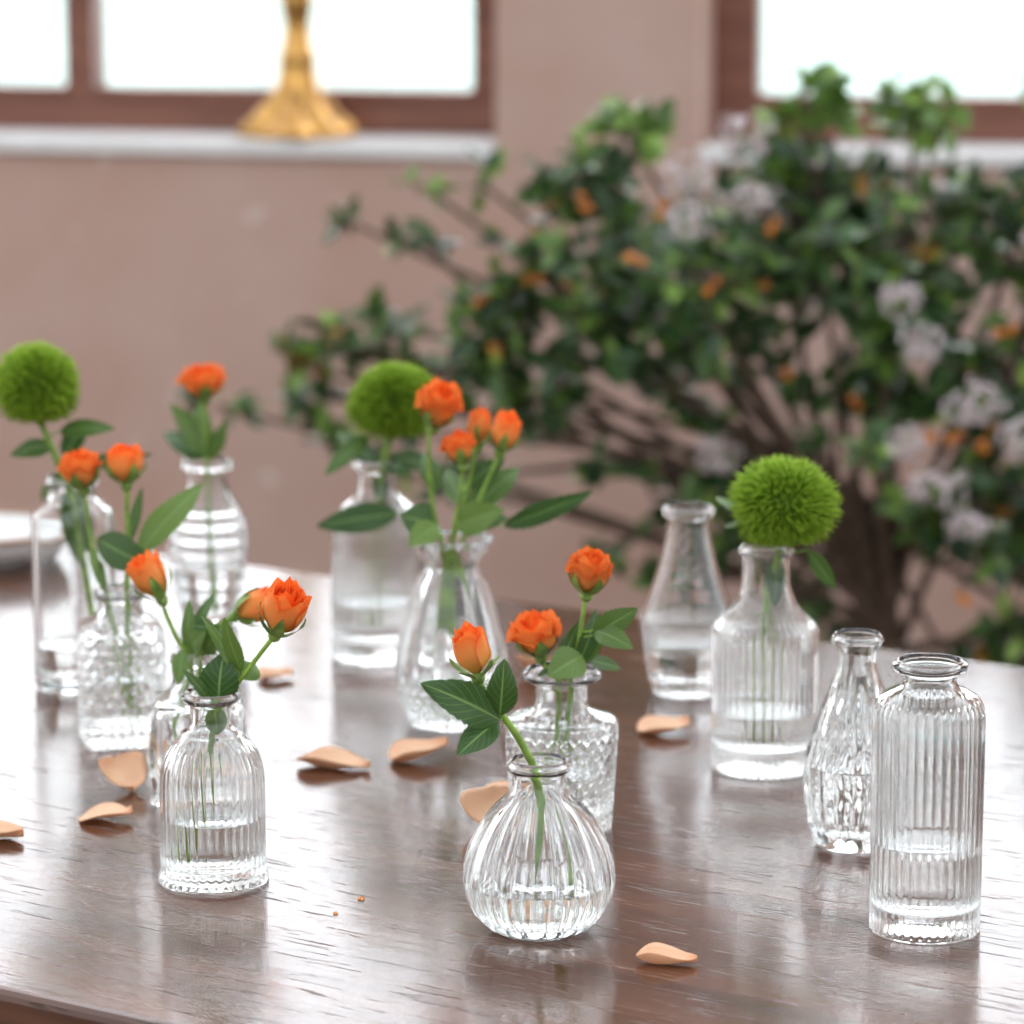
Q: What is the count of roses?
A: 13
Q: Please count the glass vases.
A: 13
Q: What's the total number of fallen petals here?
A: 11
